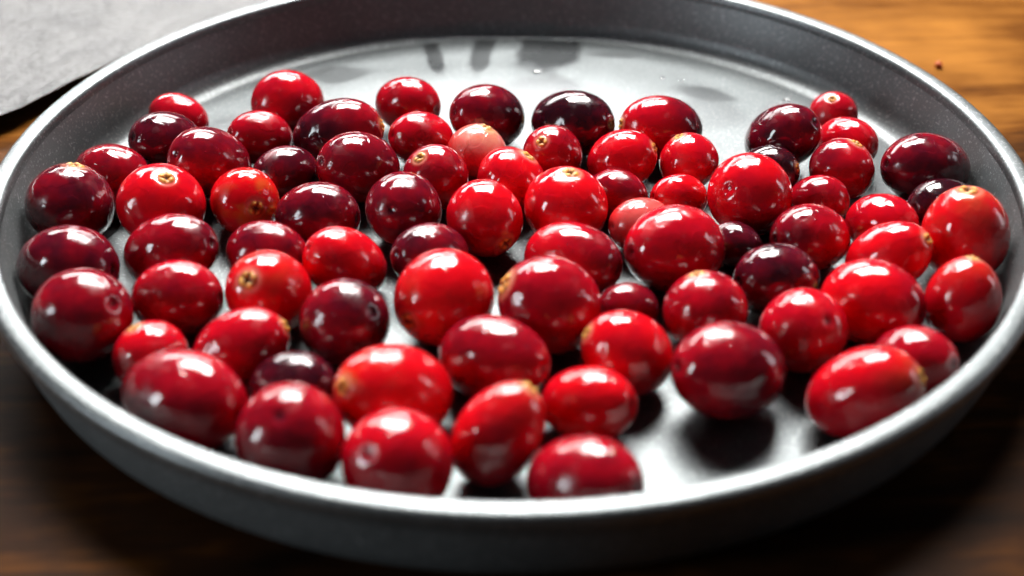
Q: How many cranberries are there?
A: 78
